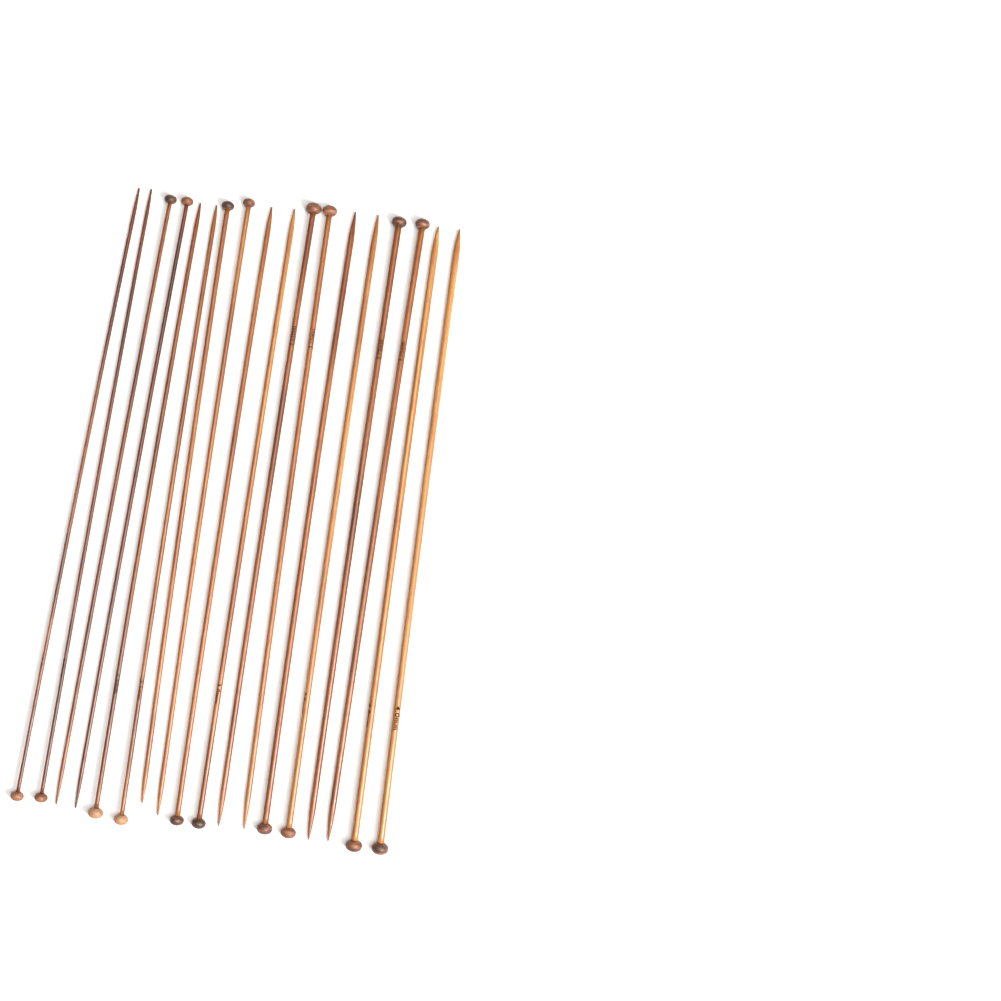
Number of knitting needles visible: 18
